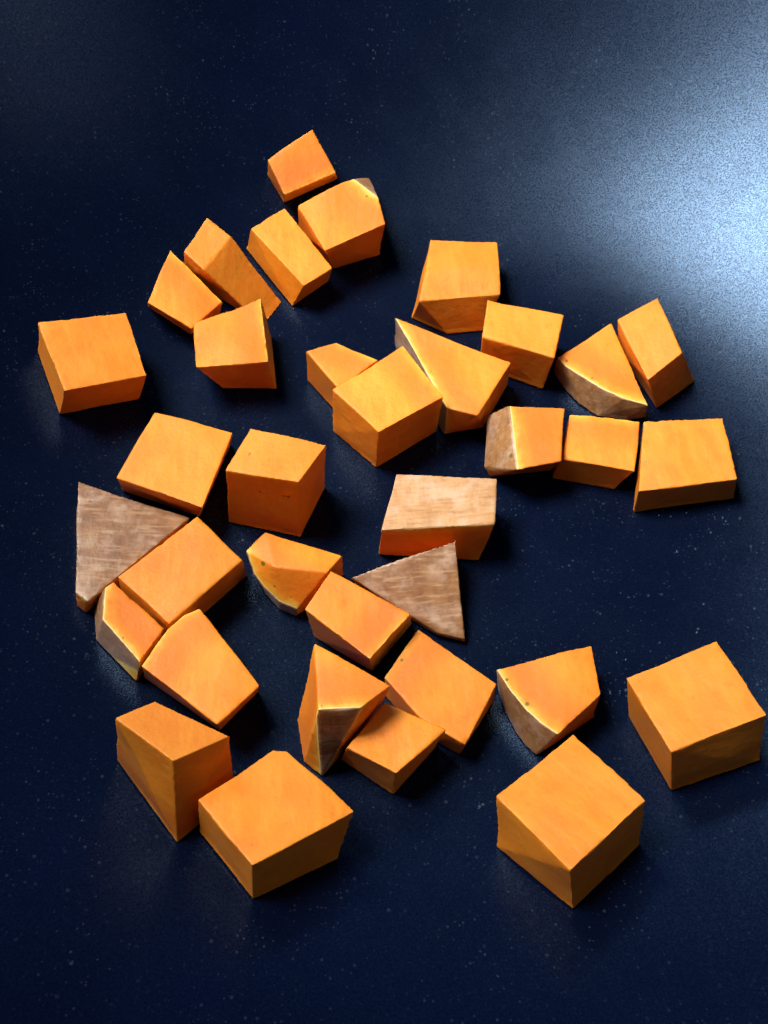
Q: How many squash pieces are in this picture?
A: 35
